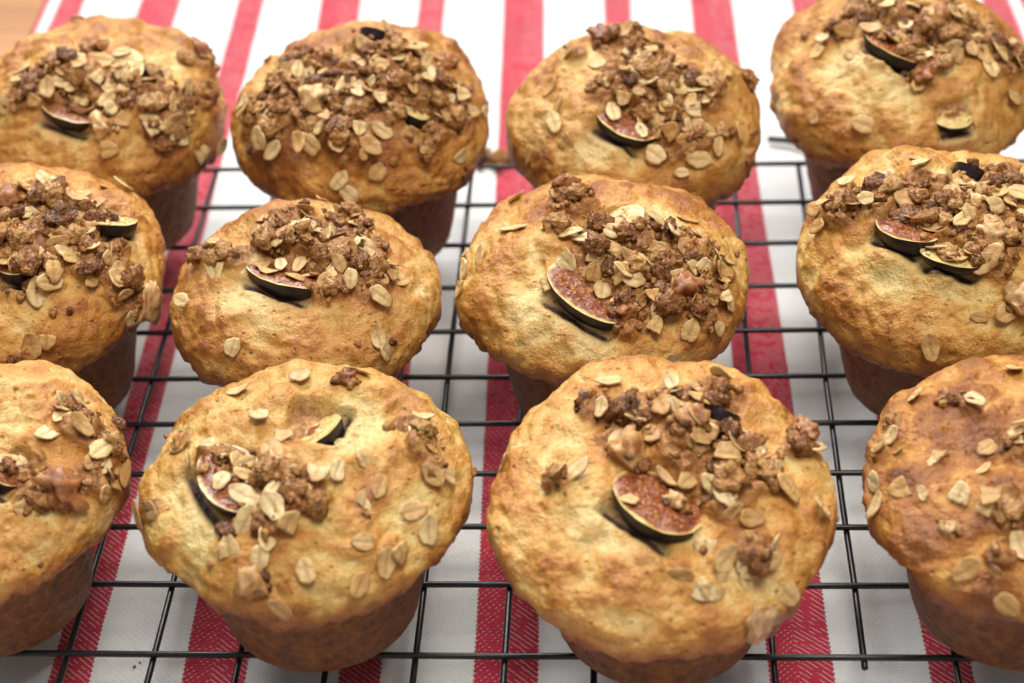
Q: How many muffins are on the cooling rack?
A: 12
